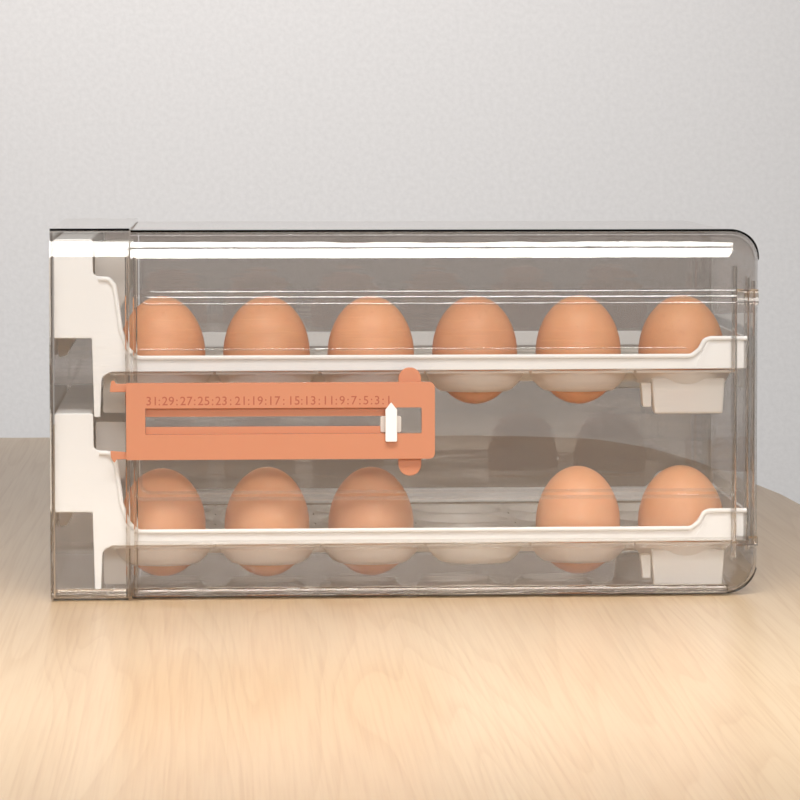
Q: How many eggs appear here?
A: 11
